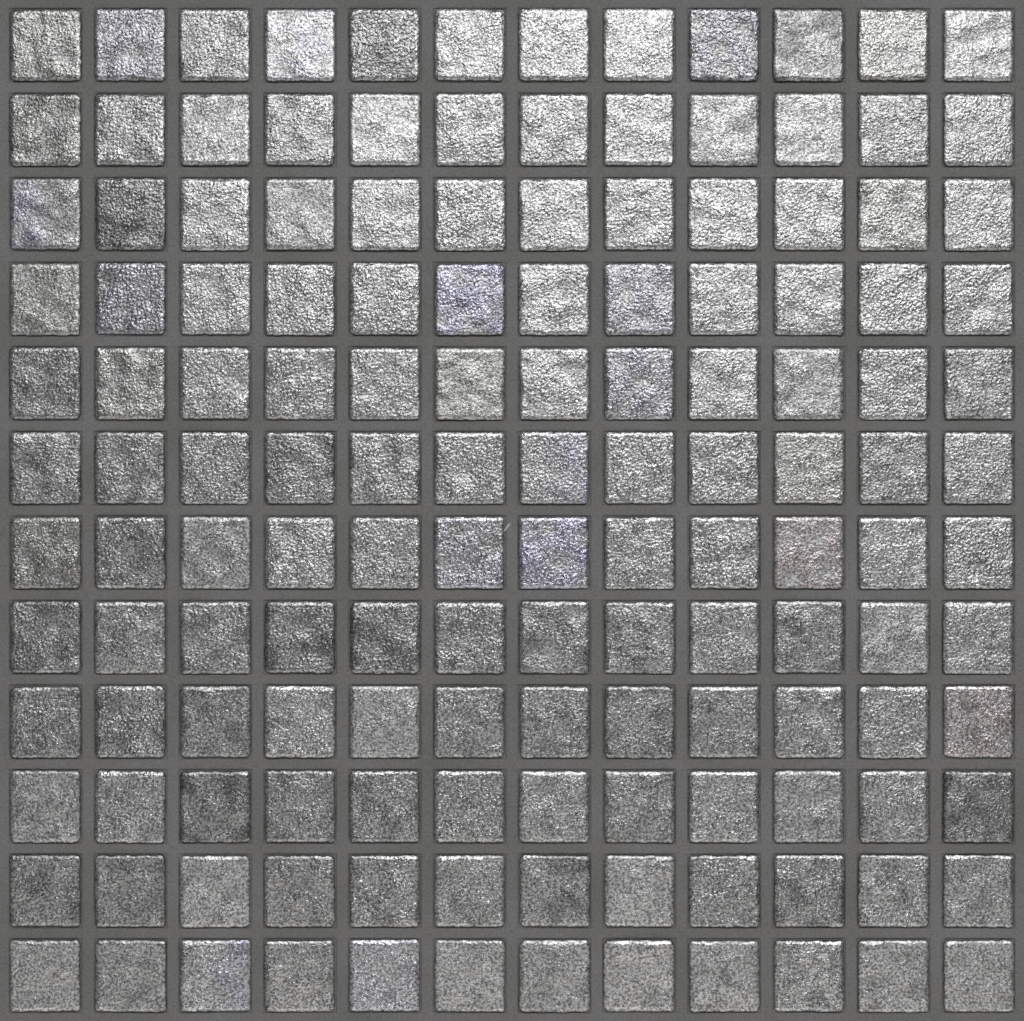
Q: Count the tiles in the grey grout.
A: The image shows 144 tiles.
